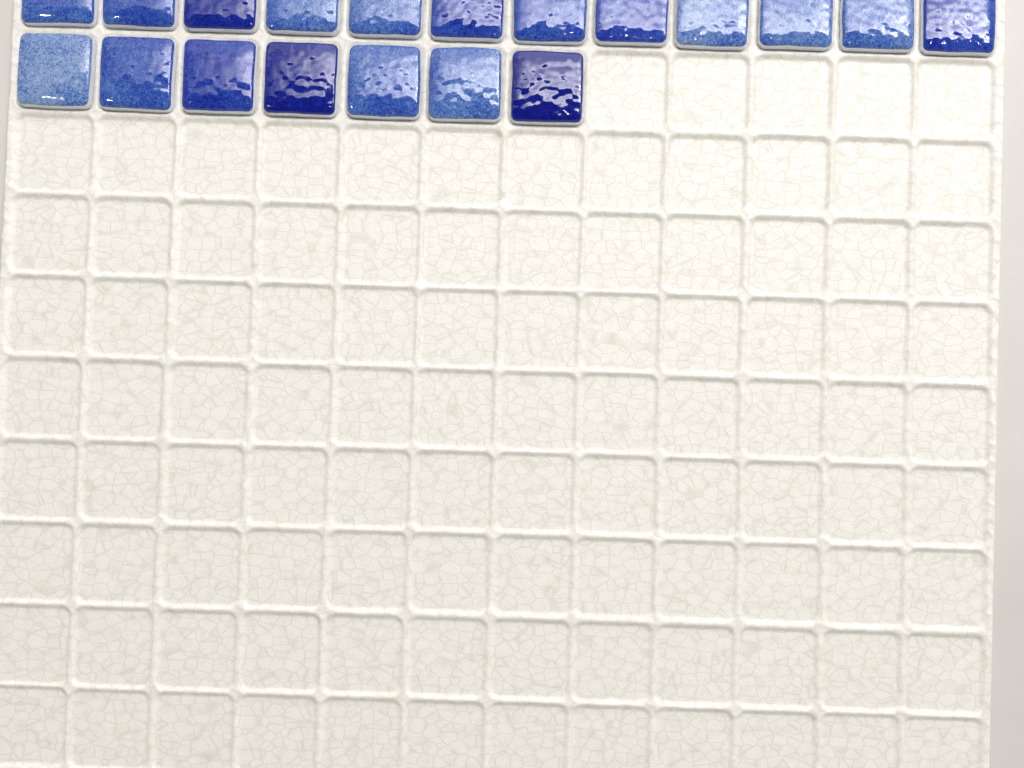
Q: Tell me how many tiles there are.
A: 19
